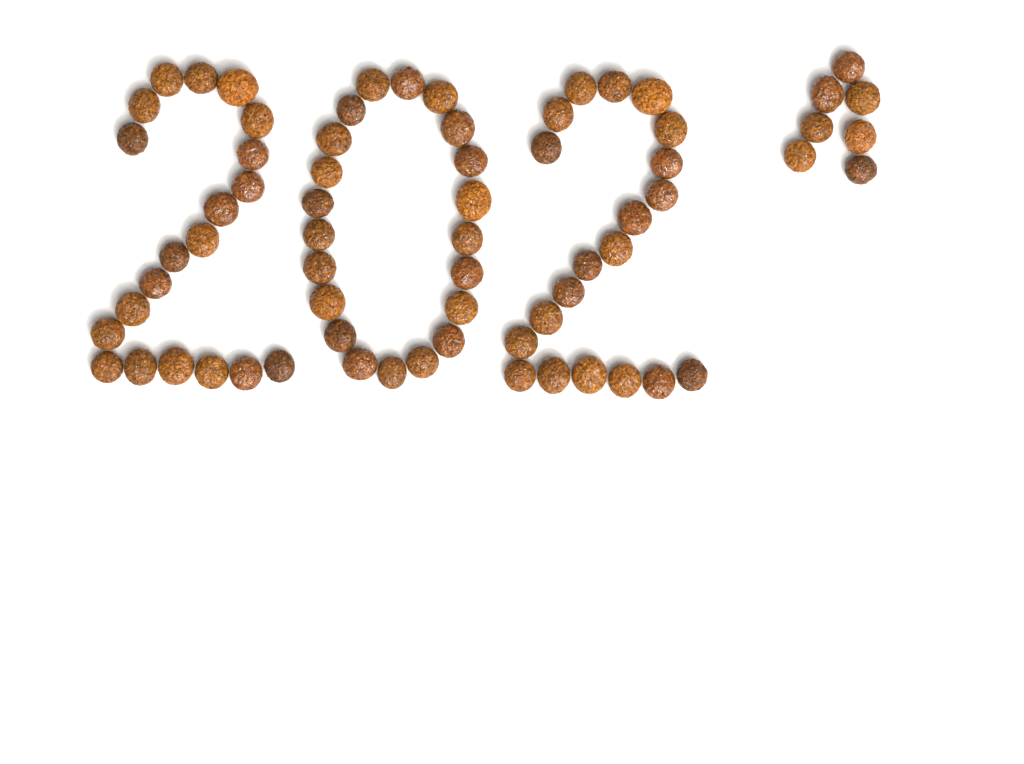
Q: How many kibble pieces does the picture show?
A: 68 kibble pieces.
